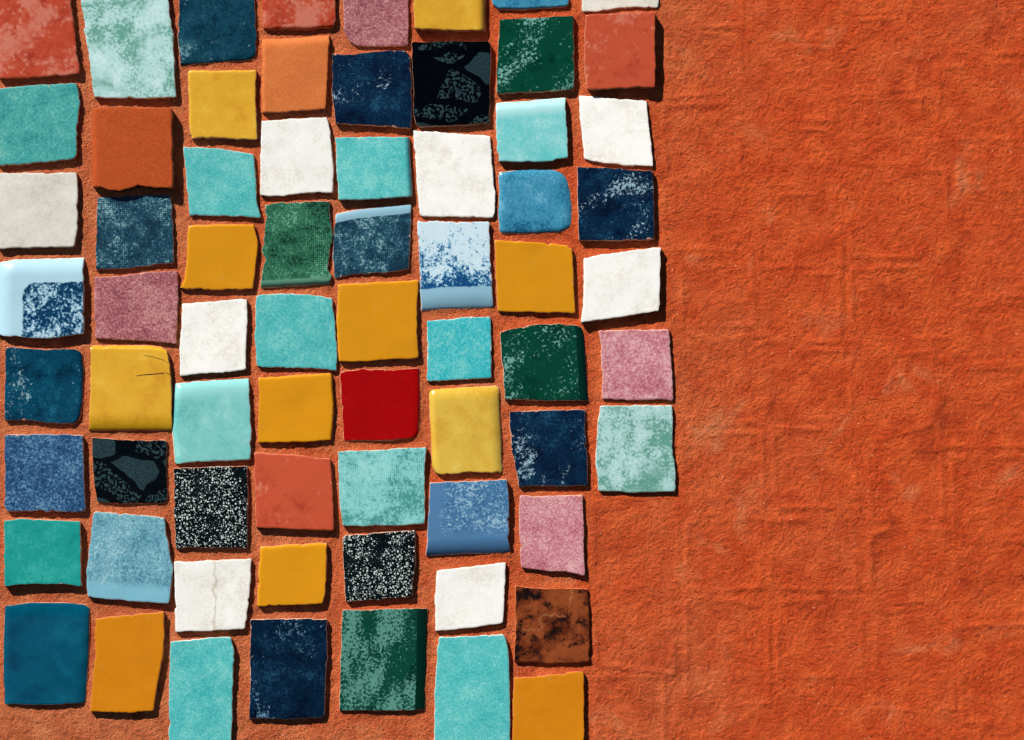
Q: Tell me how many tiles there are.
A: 69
